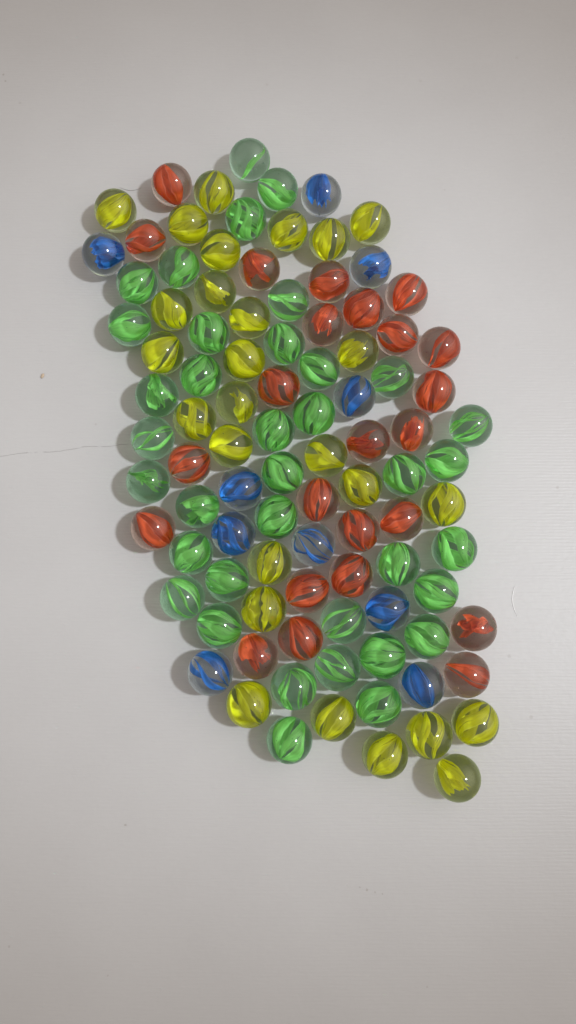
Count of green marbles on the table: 37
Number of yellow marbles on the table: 27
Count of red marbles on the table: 24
